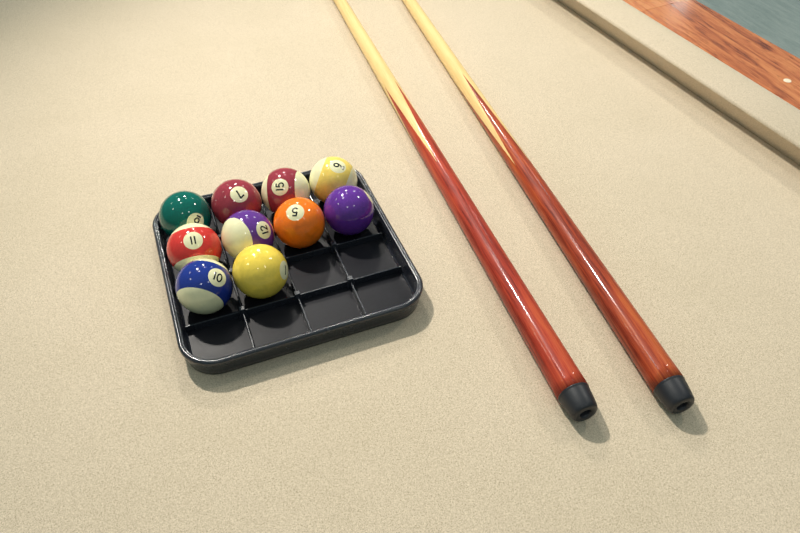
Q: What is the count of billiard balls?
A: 10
